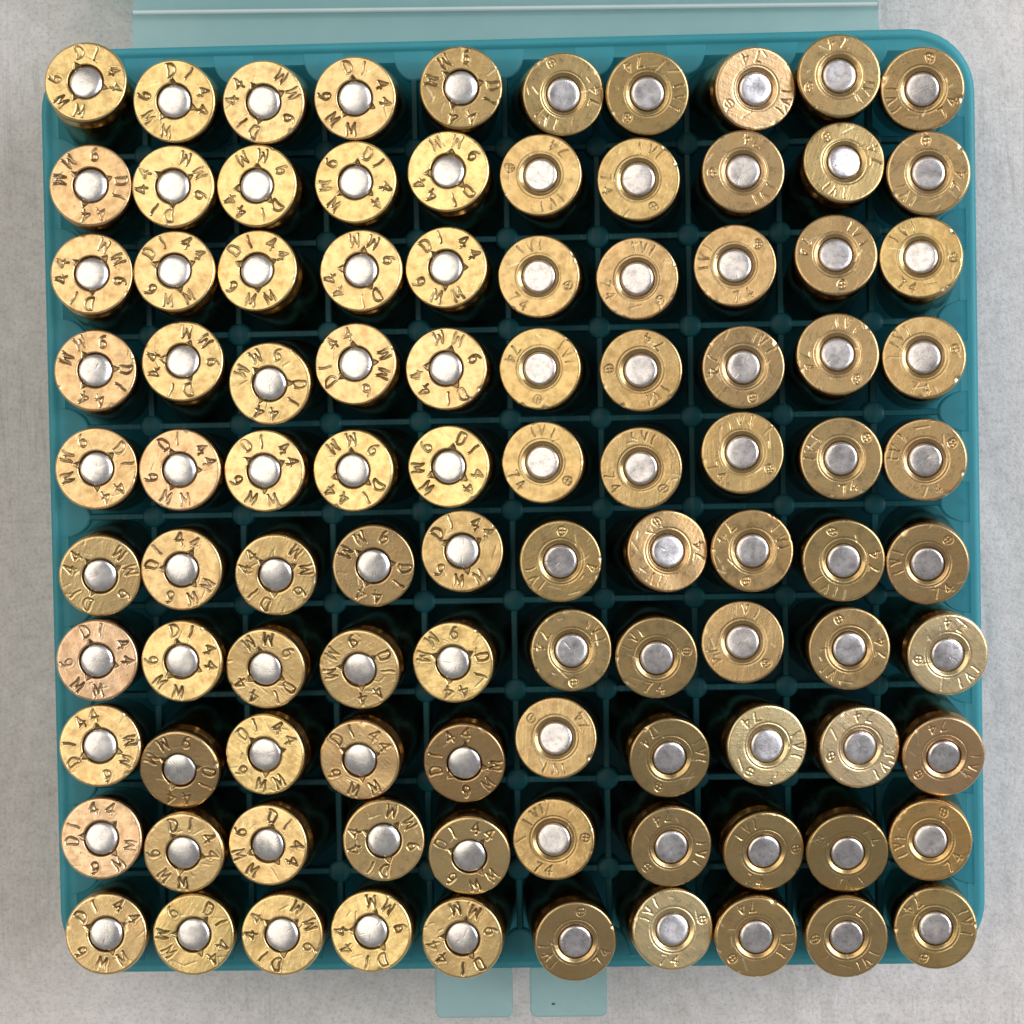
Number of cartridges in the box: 100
